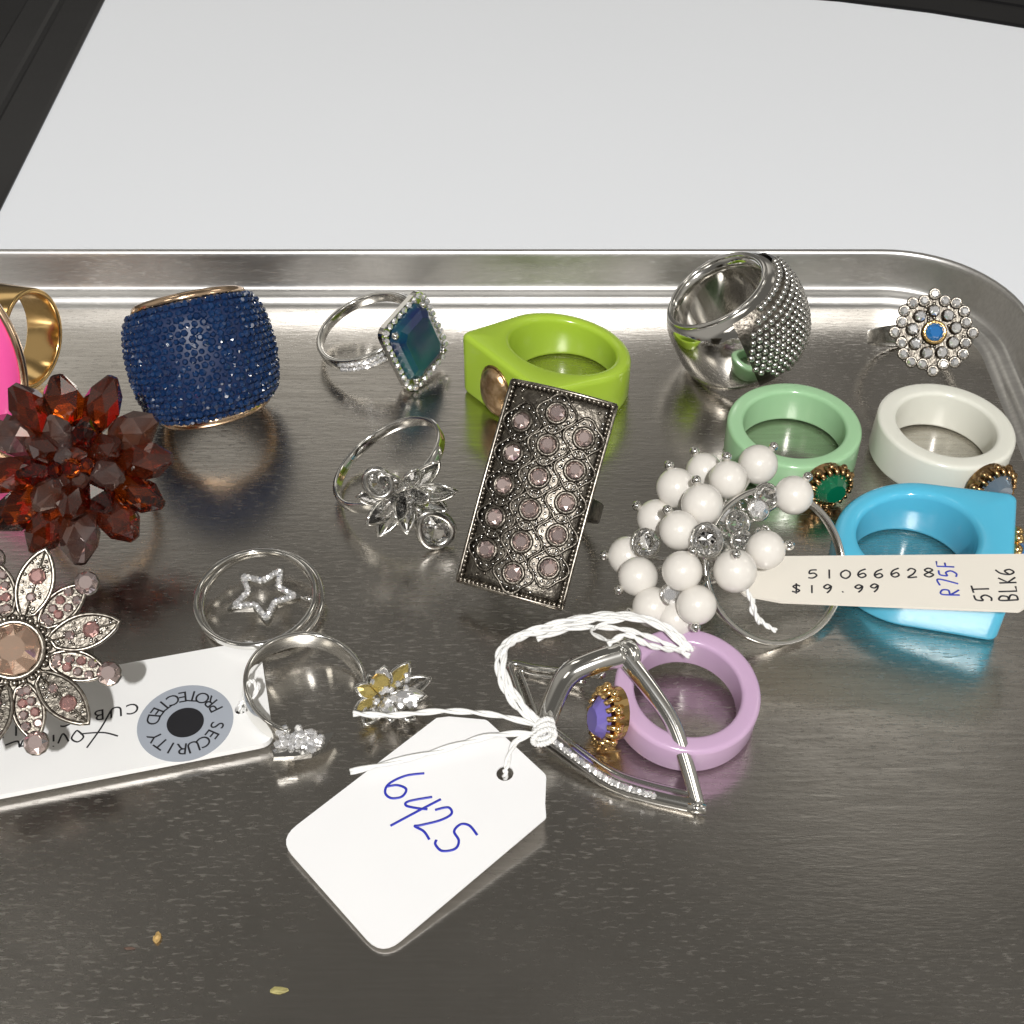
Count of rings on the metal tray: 18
